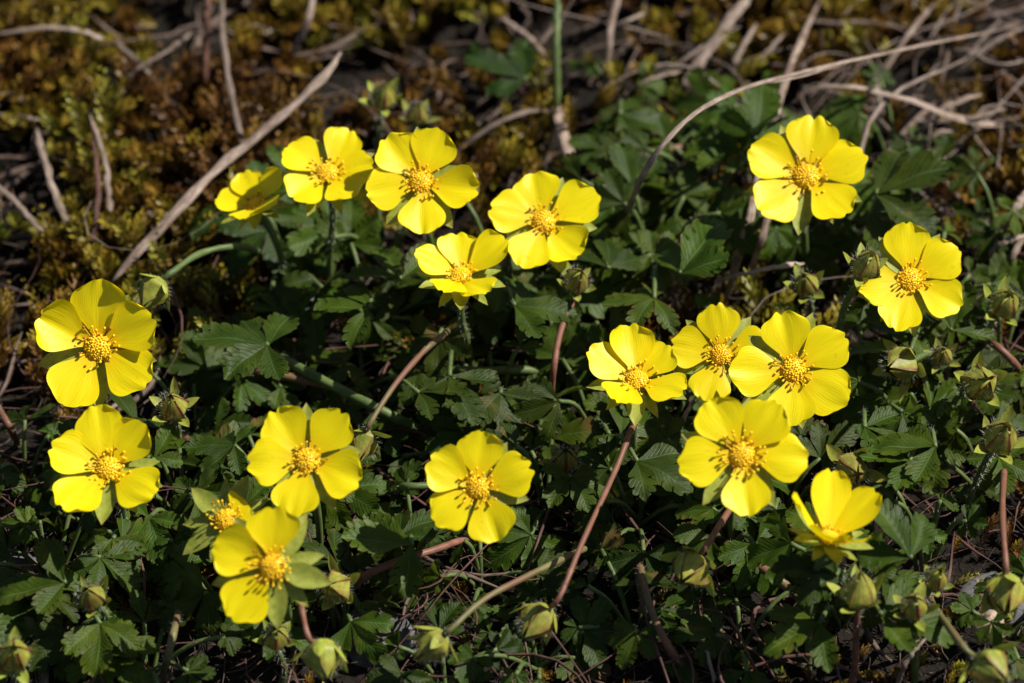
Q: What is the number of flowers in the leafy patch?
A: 18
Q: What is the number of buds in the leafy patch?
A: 28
